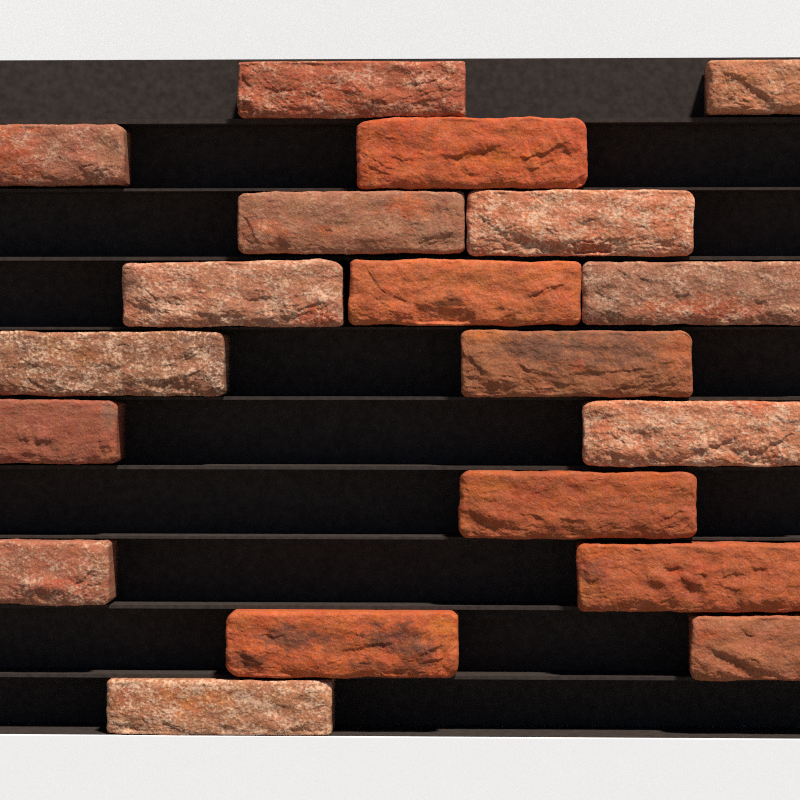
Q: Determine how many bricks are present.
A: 19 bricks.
